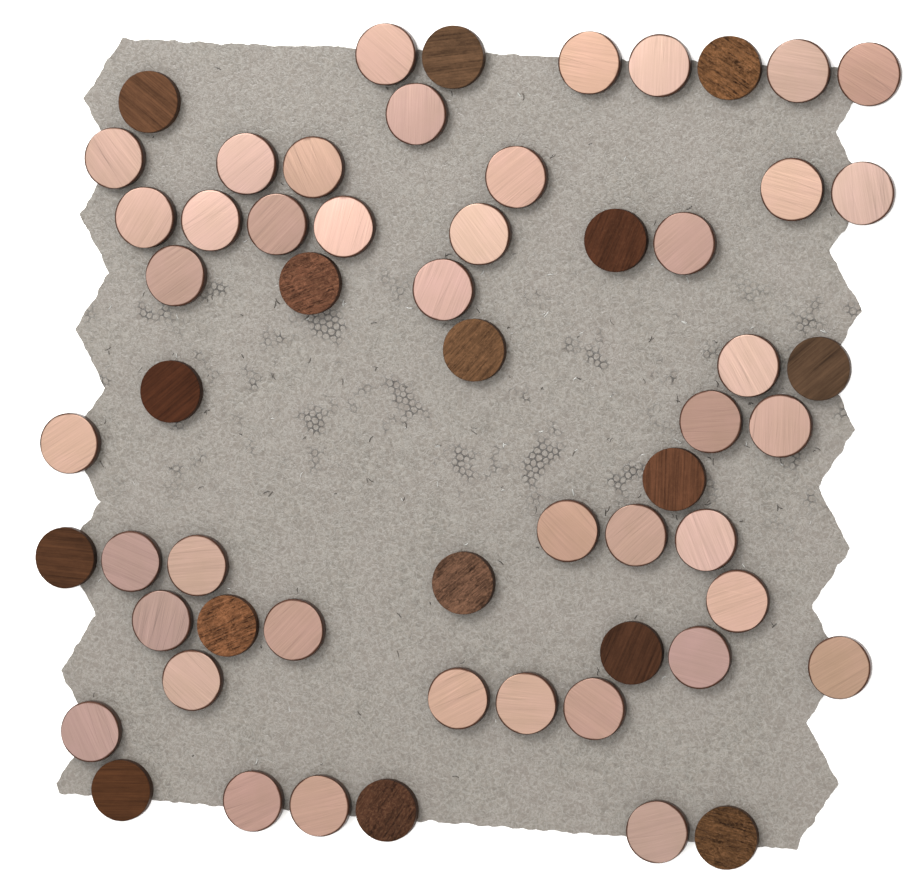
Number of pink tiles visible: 42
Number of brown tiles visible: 16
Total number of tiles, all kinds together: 58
